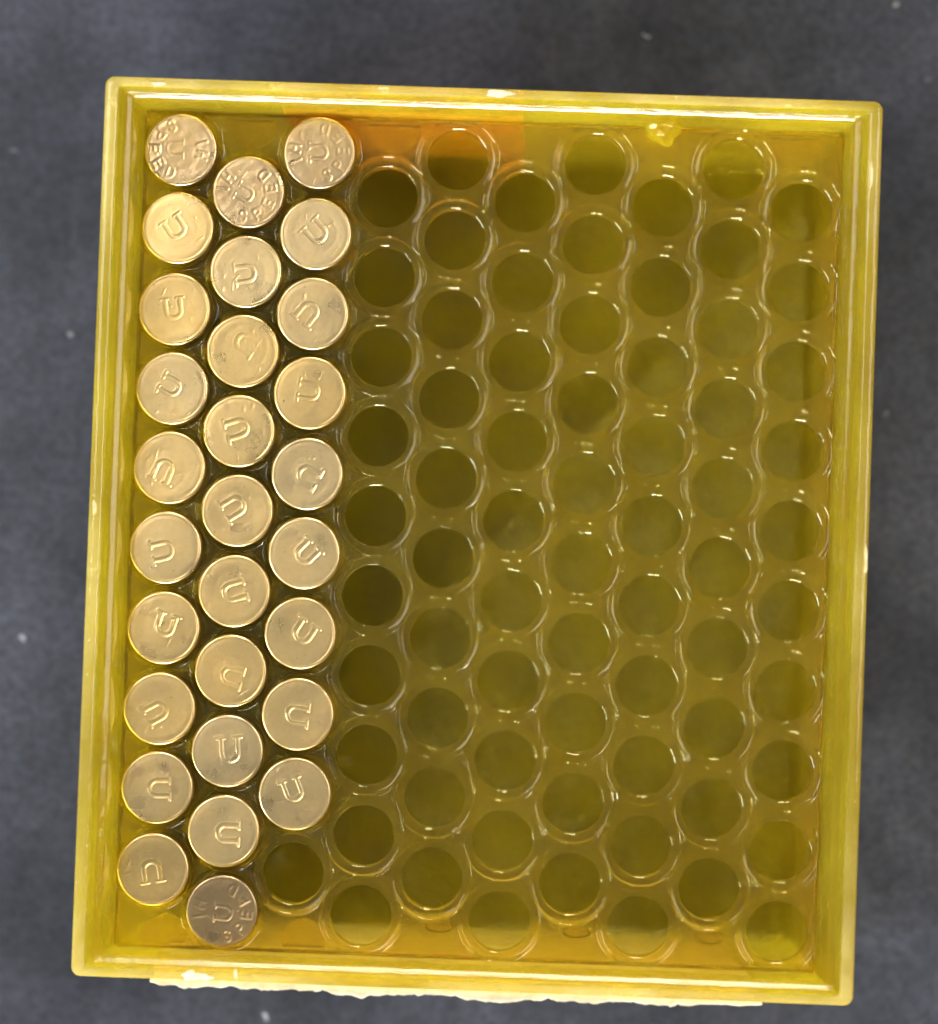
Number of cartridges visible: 29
